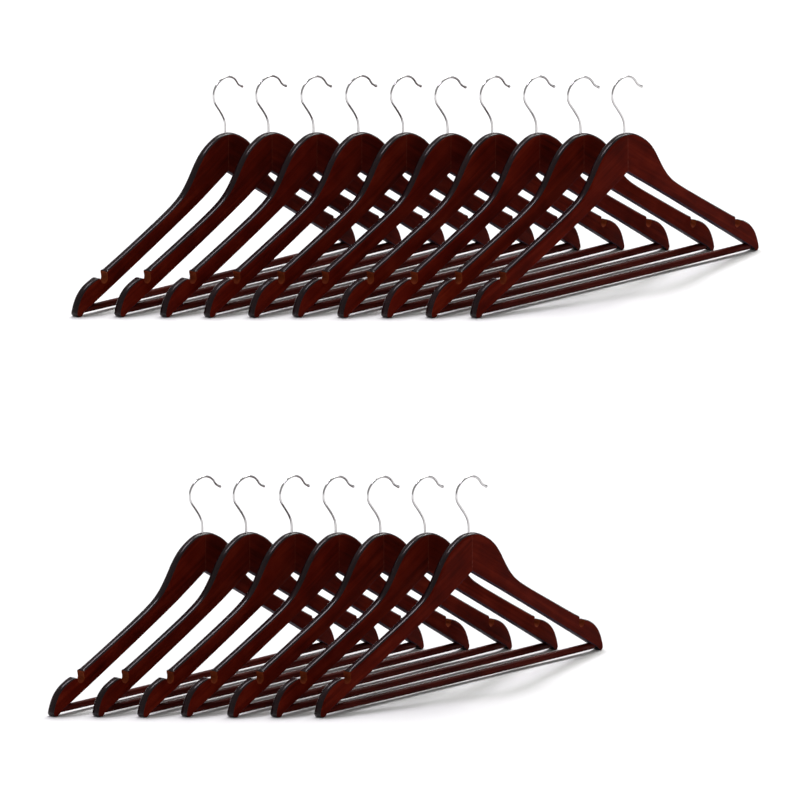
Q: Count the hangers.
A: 17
